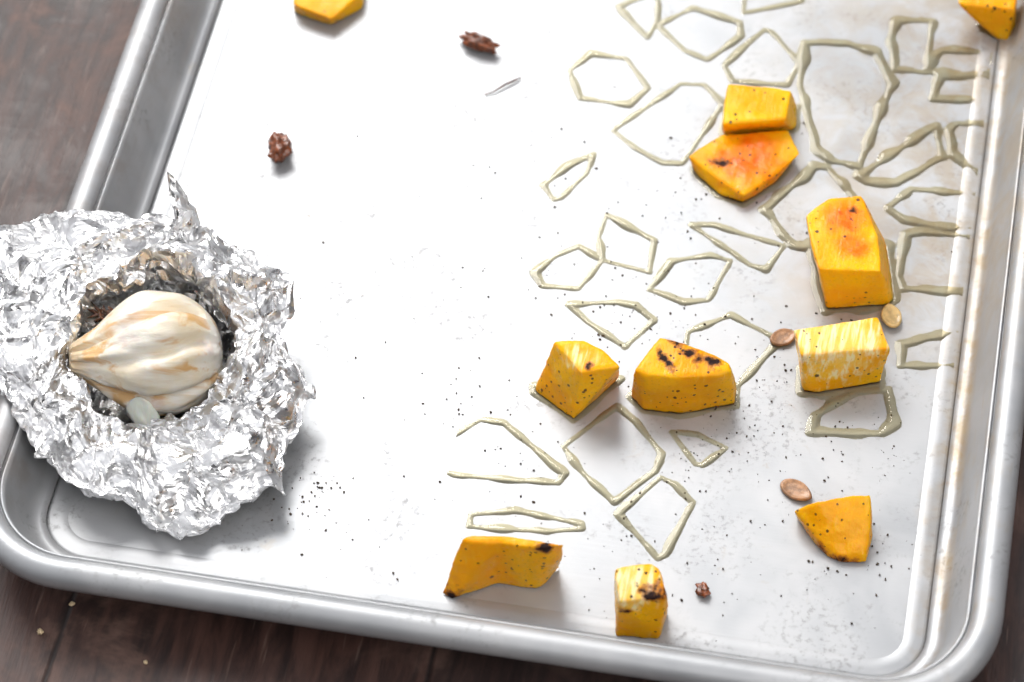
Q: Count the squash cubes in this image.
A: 11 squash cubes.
